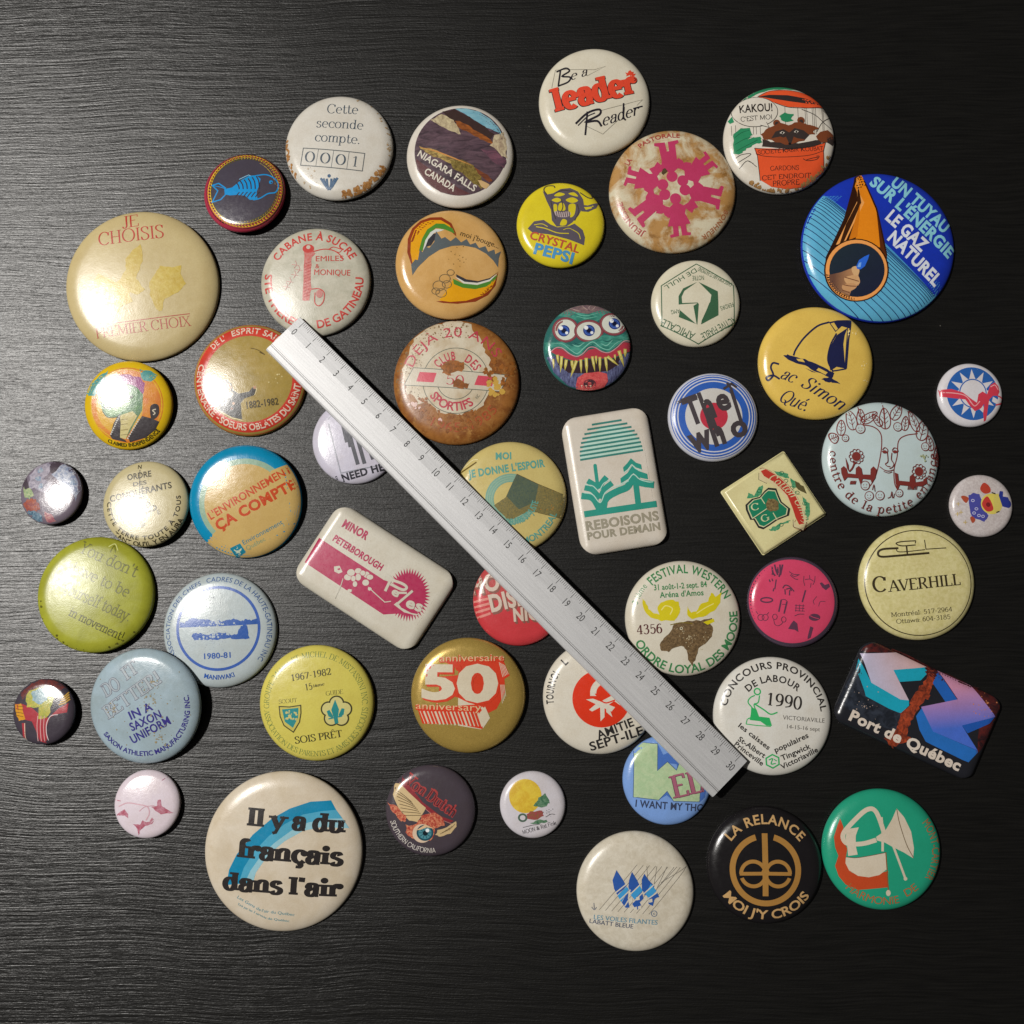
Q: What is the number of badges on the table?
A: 50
